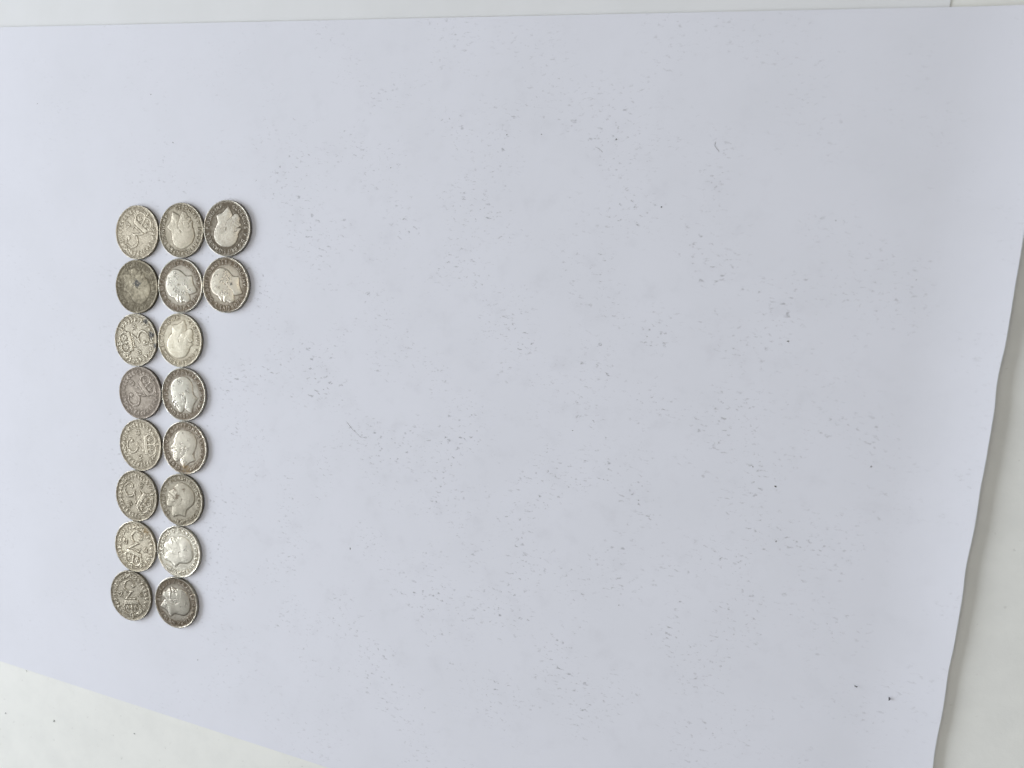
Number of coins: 18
